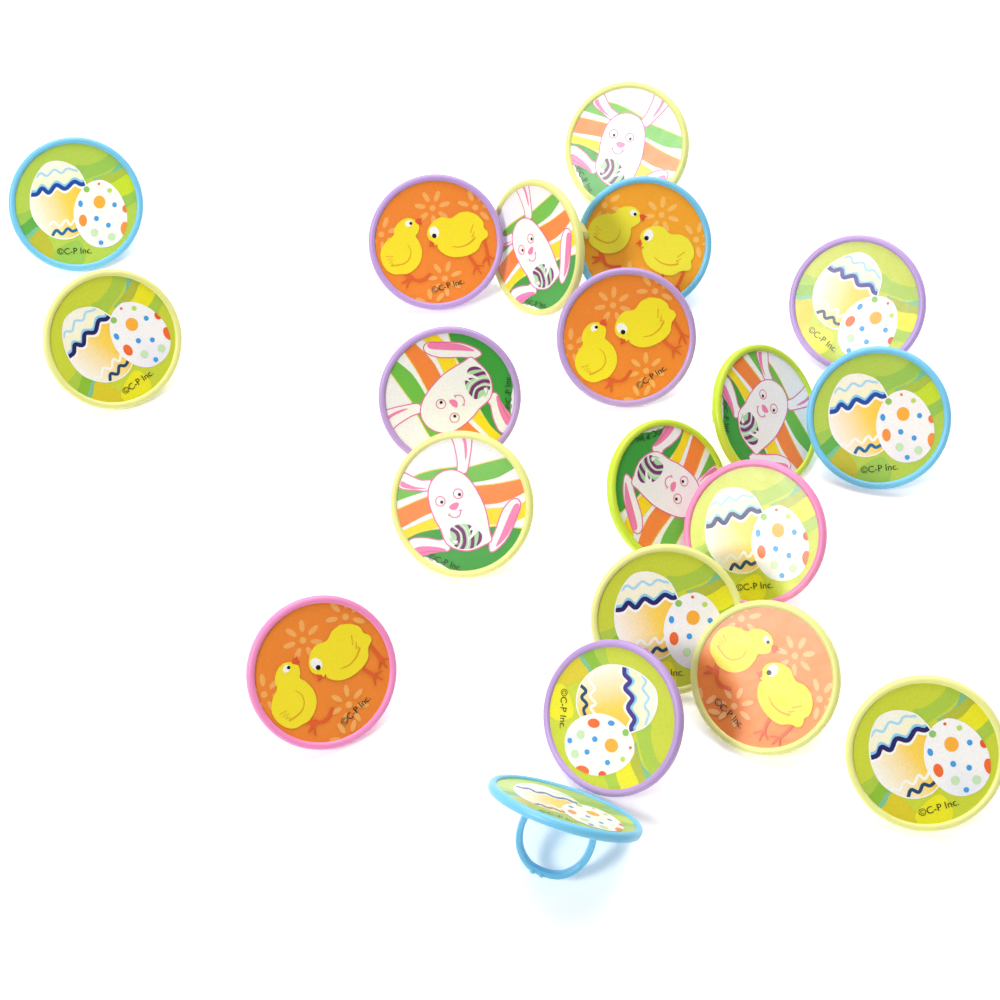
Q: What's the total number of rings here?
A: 20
